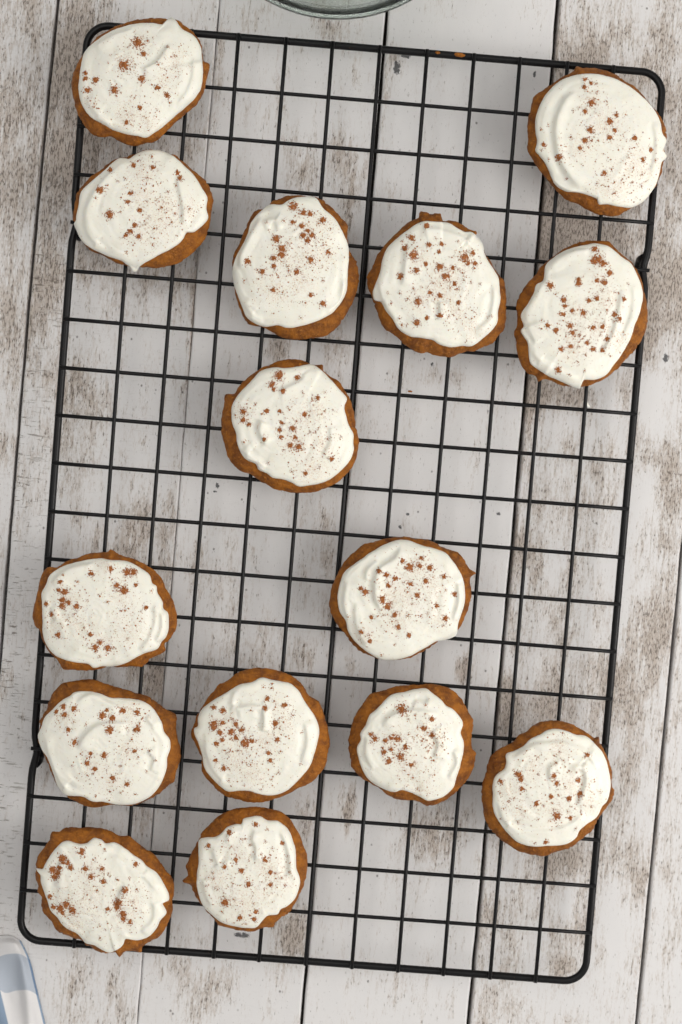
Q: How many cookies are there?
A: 15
